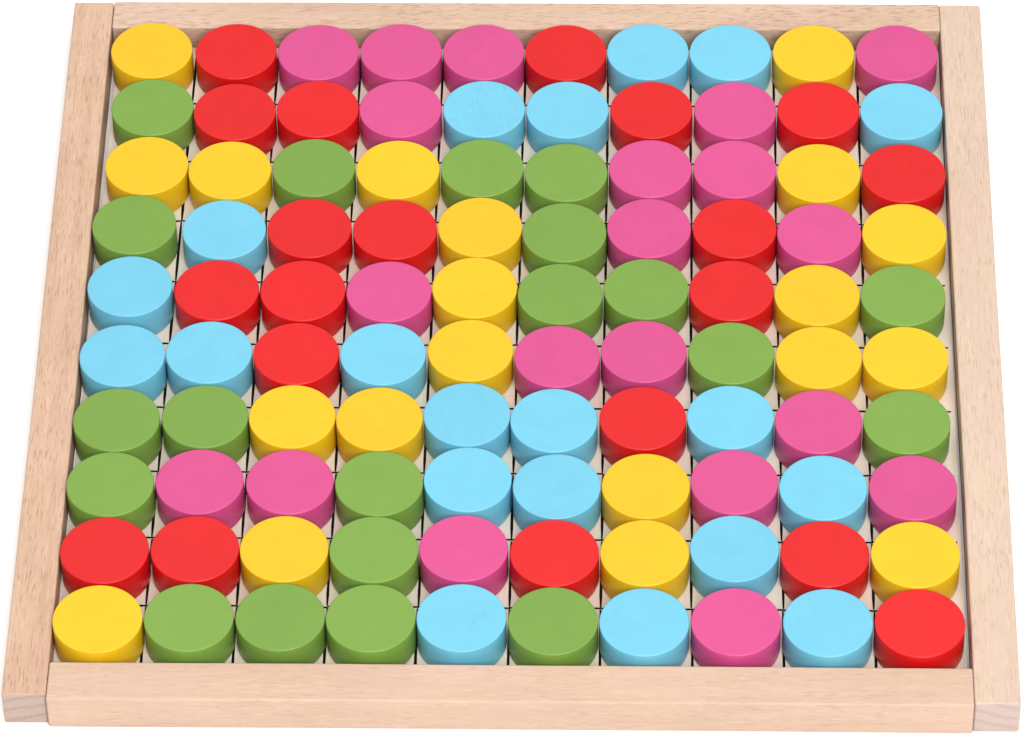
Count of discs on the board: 100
